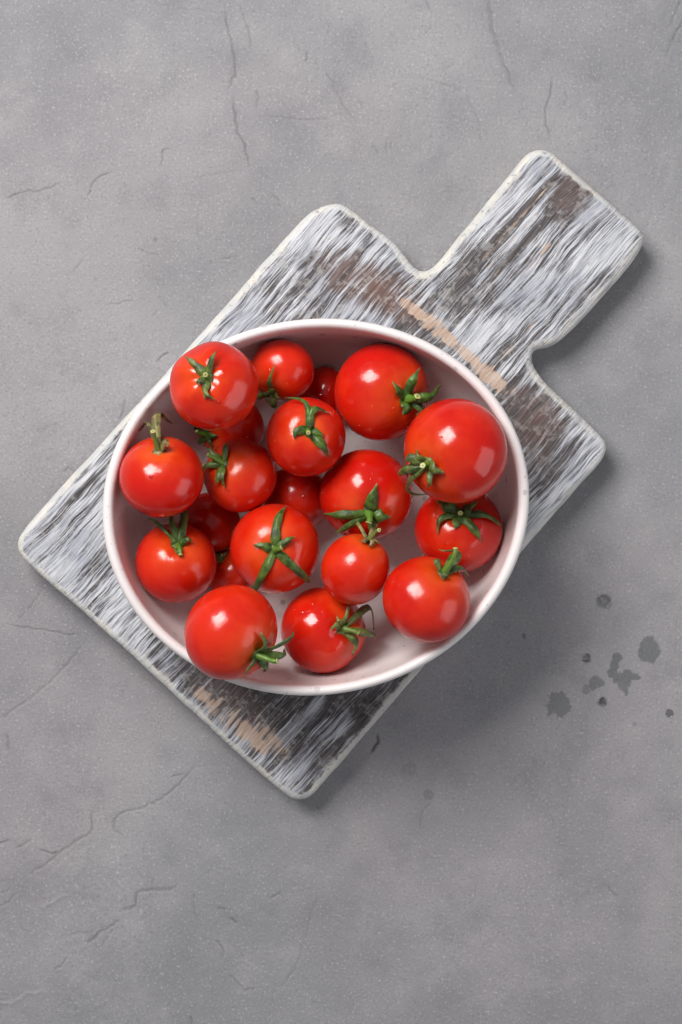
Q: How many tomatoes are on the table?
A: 20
